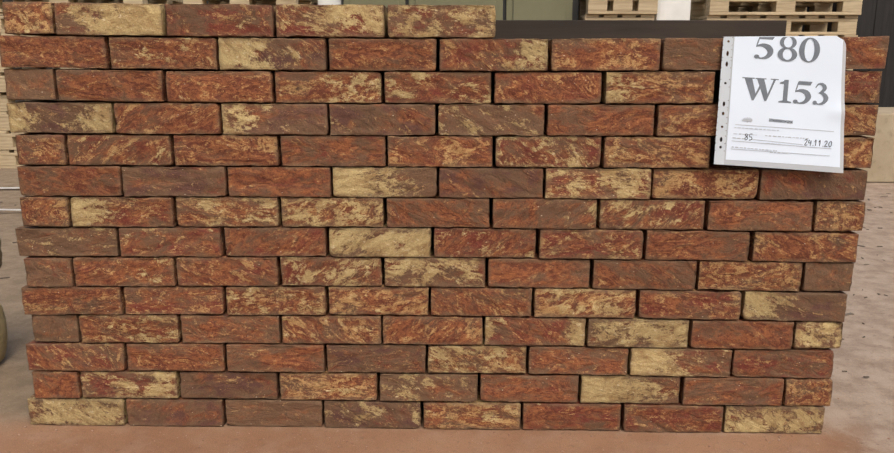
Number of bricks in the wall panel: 113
